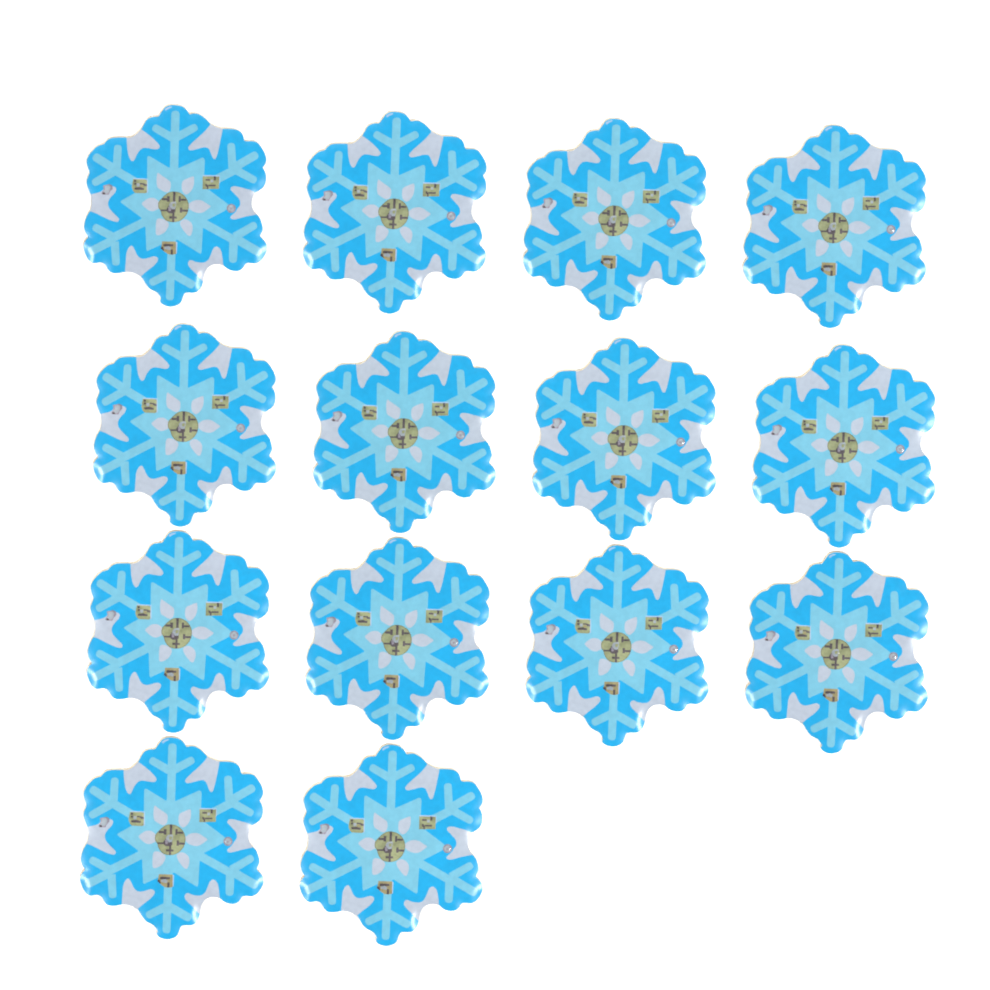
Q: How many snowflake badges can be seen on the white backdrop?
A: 14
